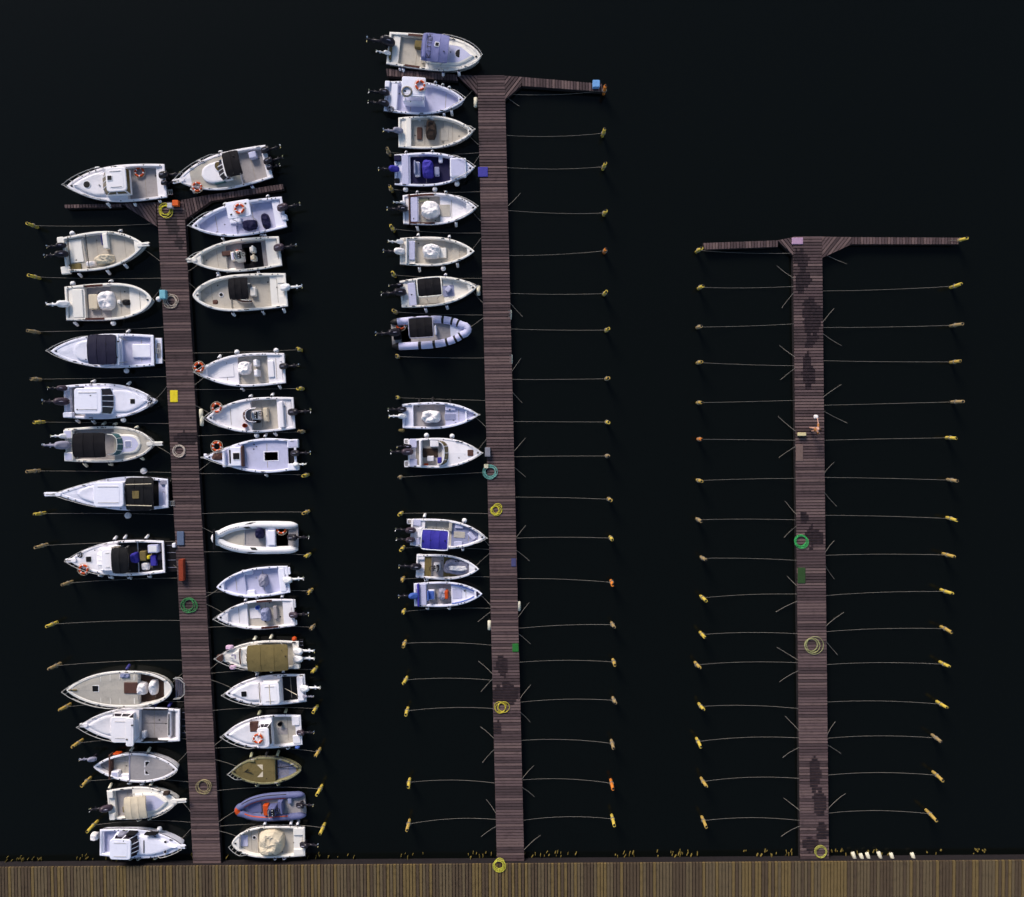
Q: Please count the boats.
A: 42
